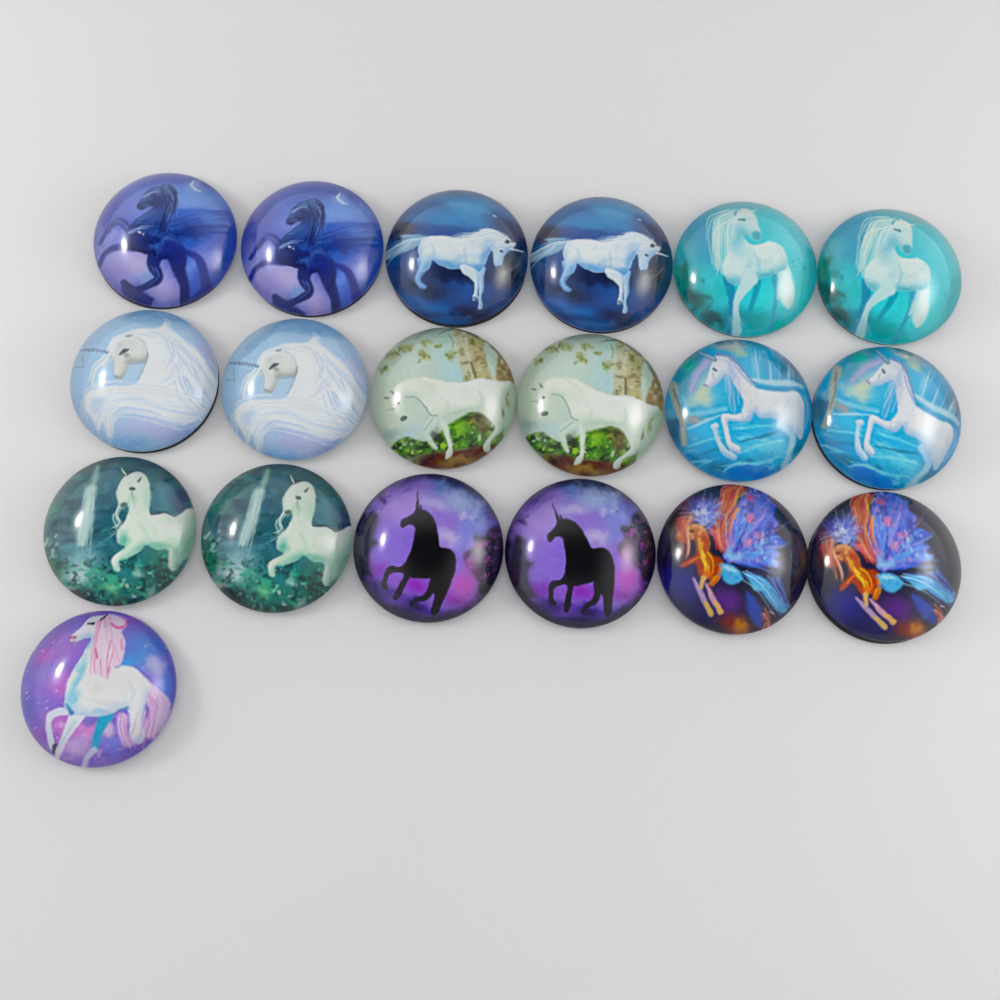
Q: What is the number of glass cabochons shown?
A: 19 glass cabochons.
